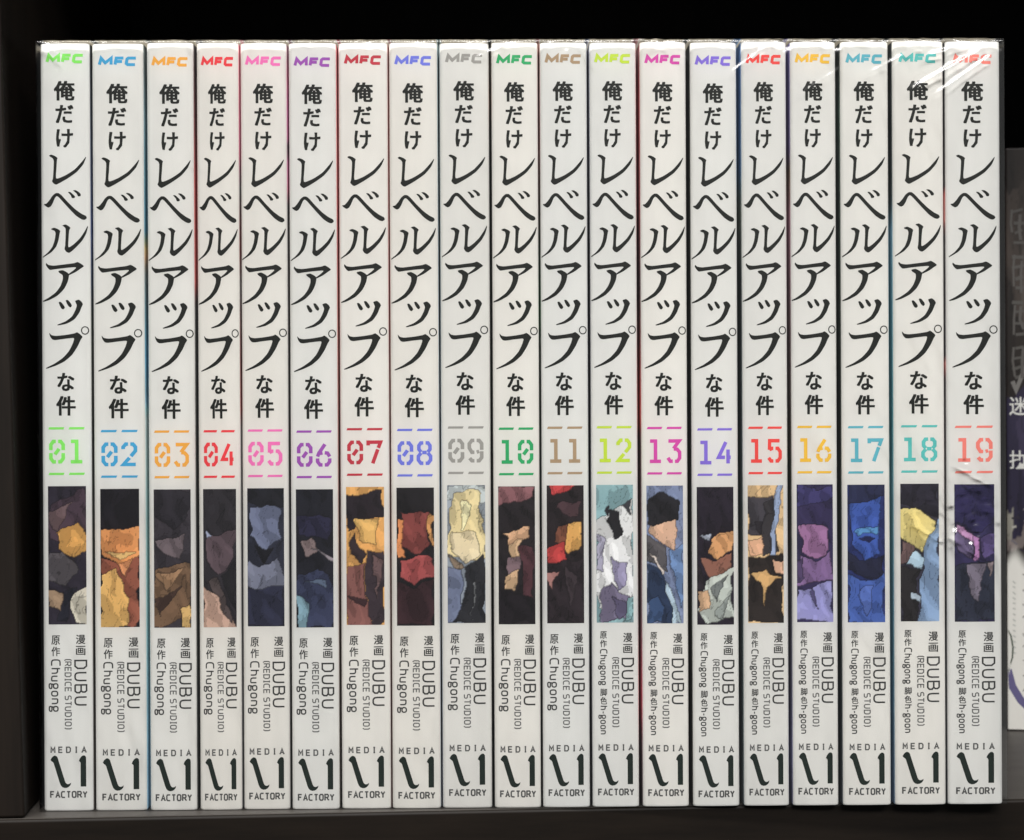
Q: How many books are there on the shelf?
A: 20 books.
